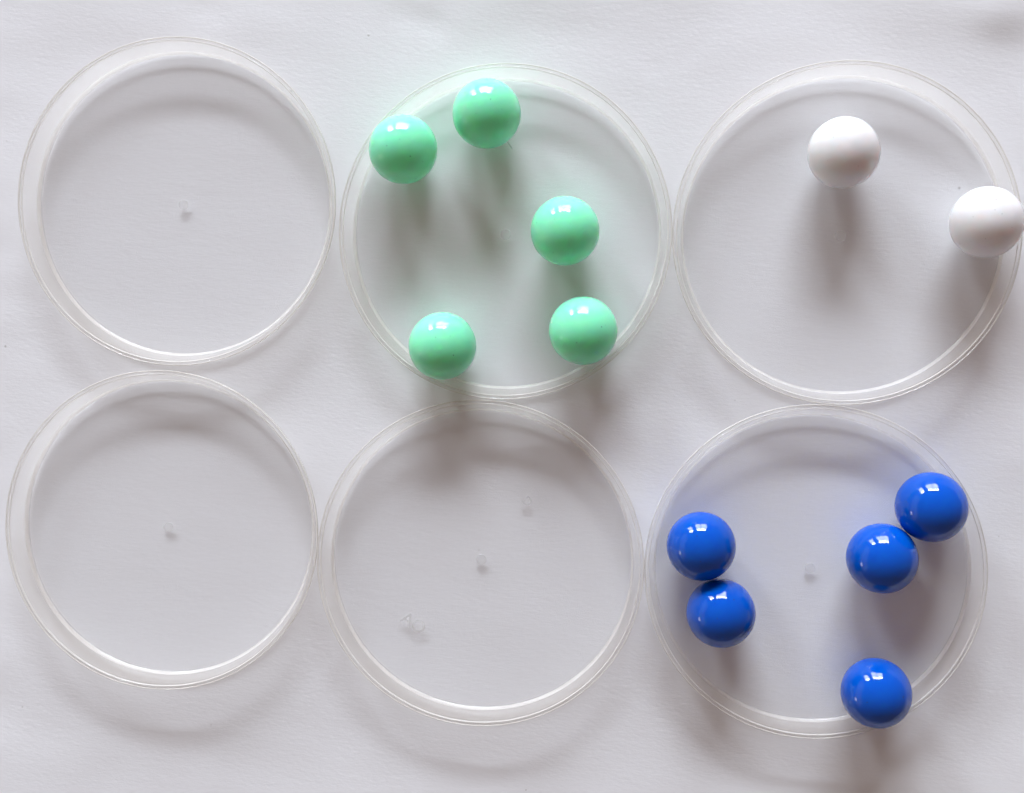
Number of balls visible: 12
